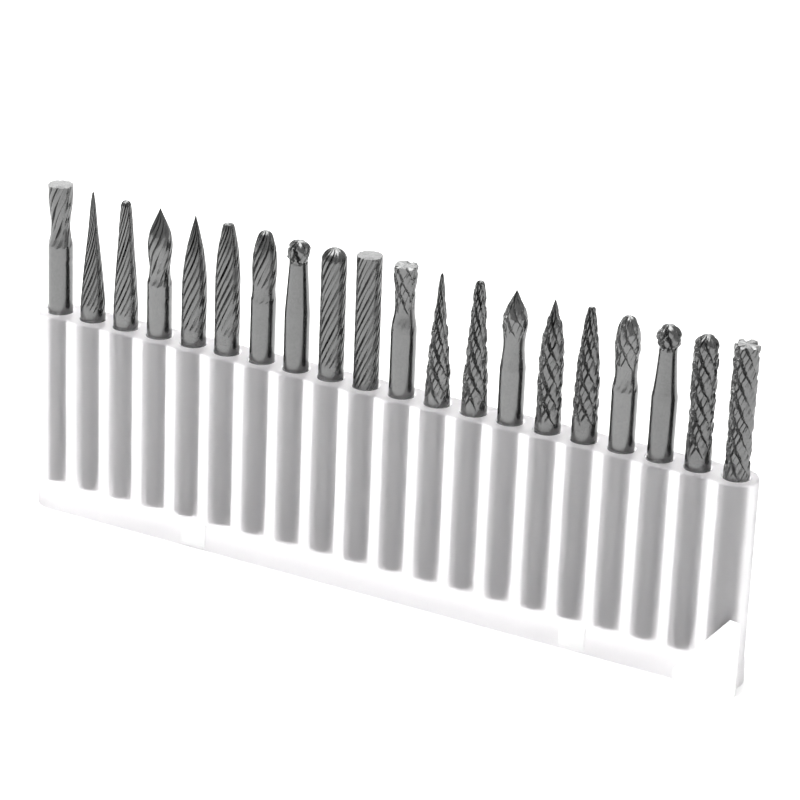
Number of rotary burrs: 20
